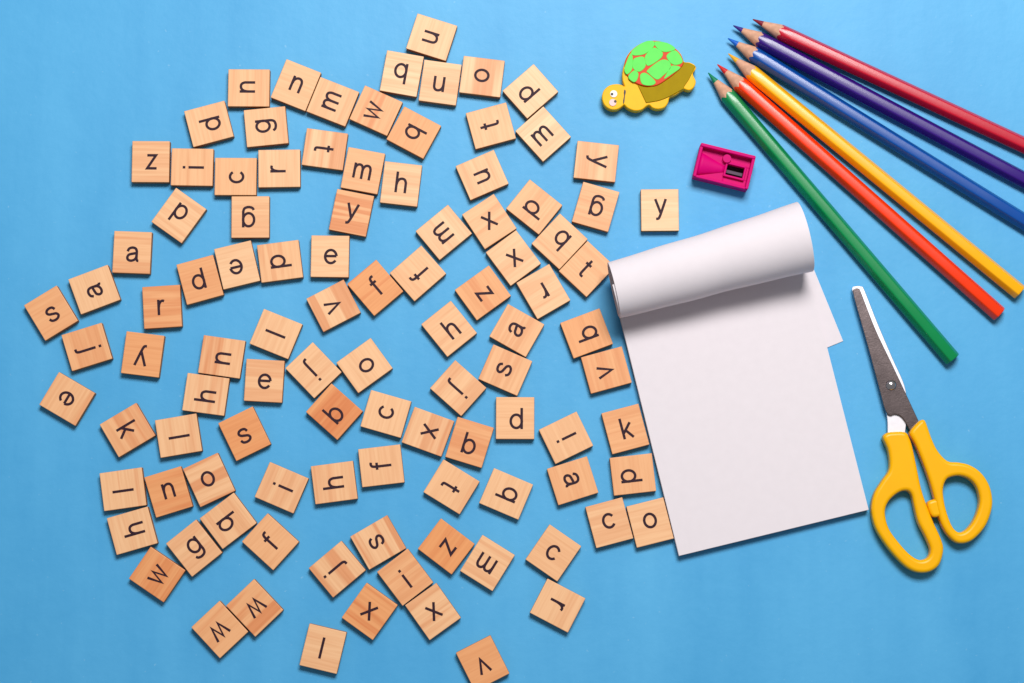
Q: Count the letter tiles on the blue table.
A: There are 102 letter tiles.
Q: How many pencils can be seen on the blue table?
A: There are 6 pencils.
